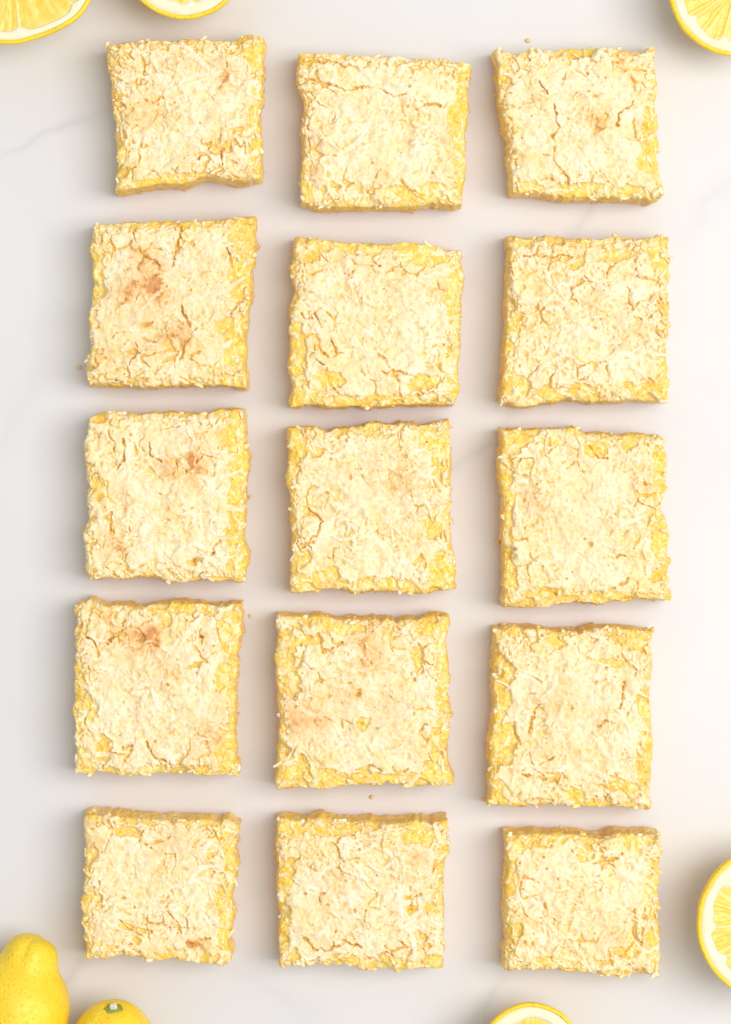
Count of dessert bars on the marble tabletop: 15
